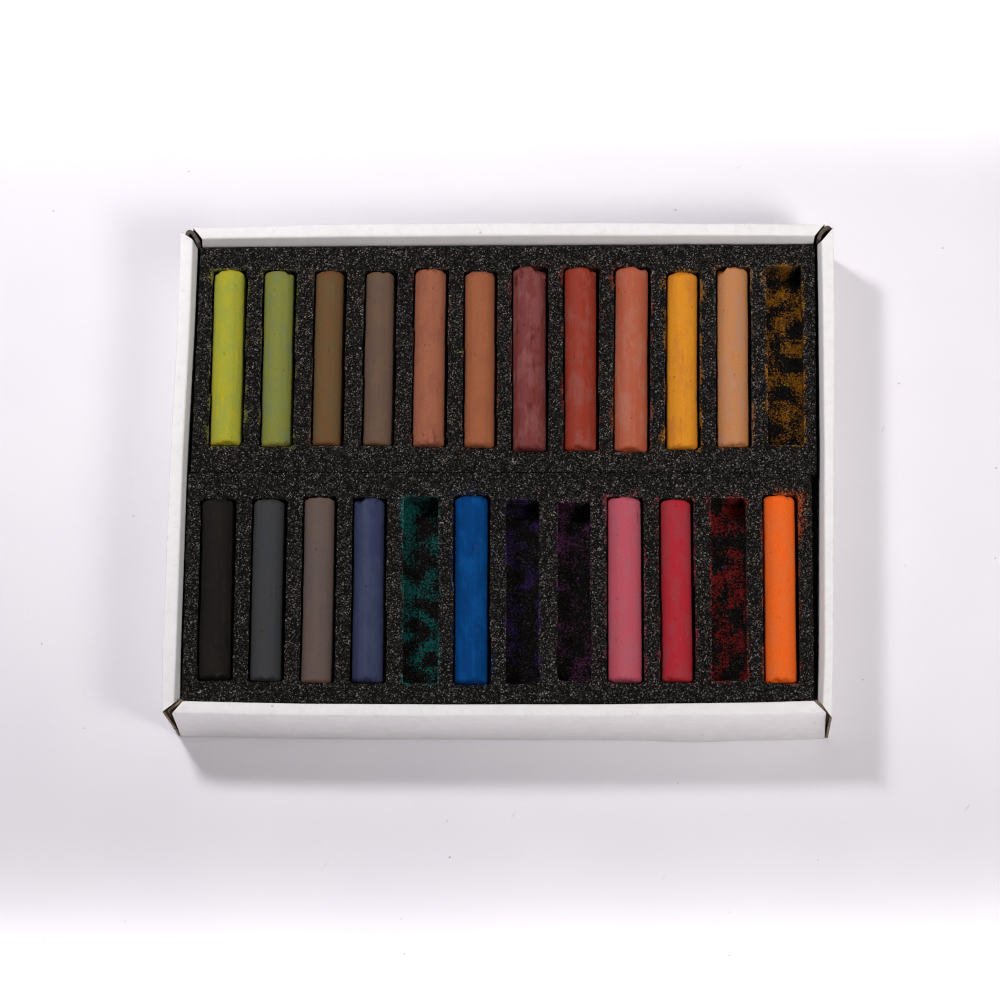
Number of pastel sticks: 19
